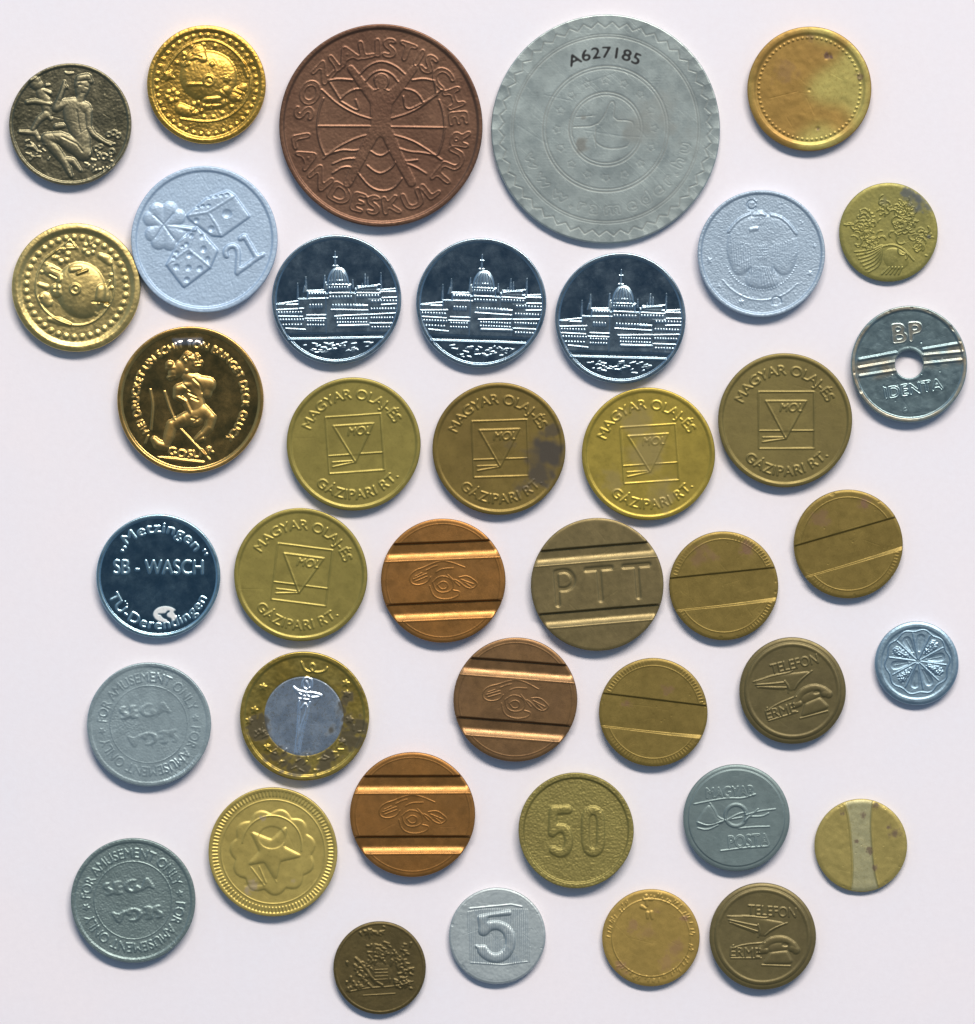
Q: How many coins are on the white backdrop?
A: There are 40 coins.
